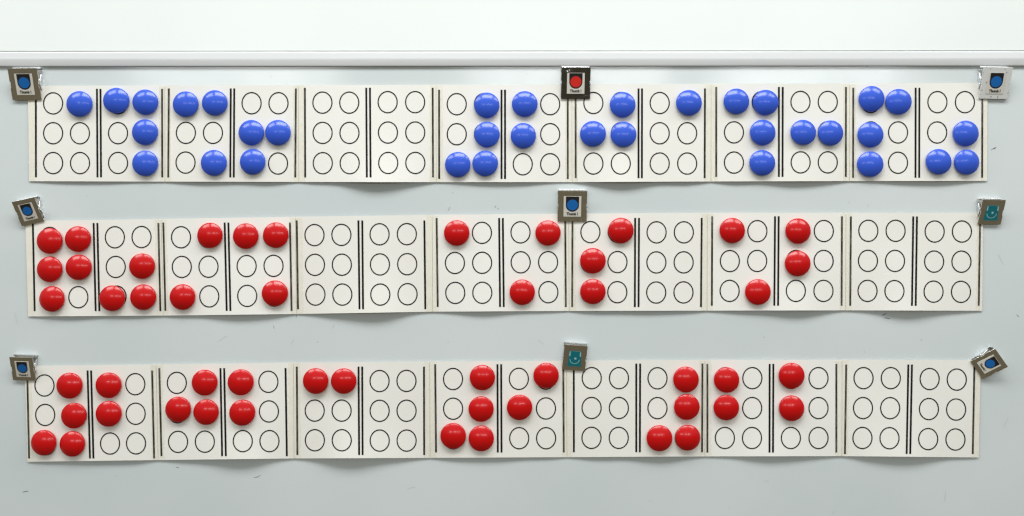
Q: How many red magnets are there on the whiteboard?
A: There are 50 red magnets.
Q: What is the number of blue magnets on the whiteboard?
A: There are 34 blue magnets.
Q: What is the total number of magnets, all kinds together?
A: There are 84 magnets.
